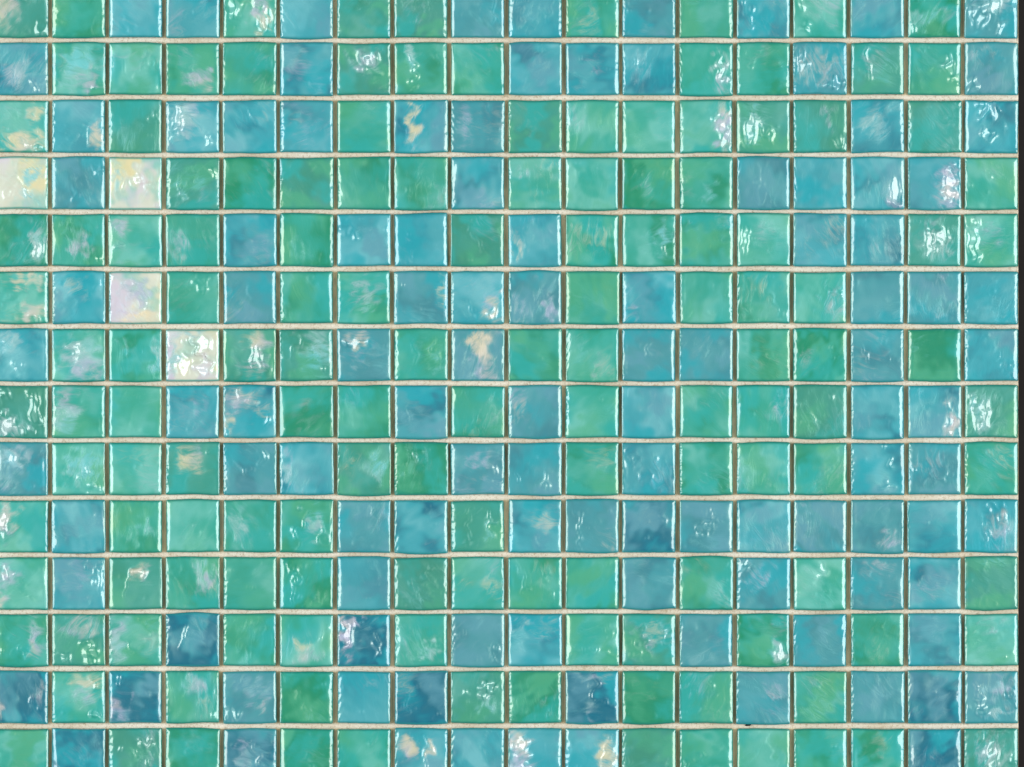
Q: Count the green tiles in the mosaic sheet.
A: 139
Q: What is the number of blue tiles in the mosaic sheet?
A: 109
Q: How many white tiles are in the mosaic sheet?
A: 4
